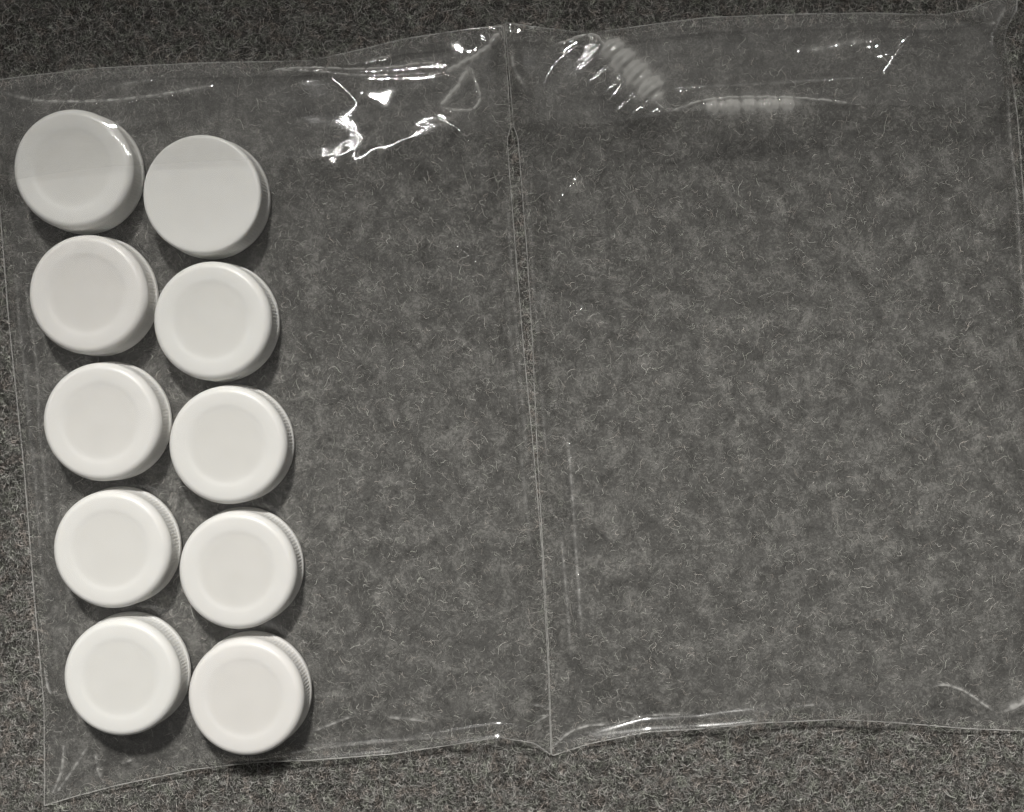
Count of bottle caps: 10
